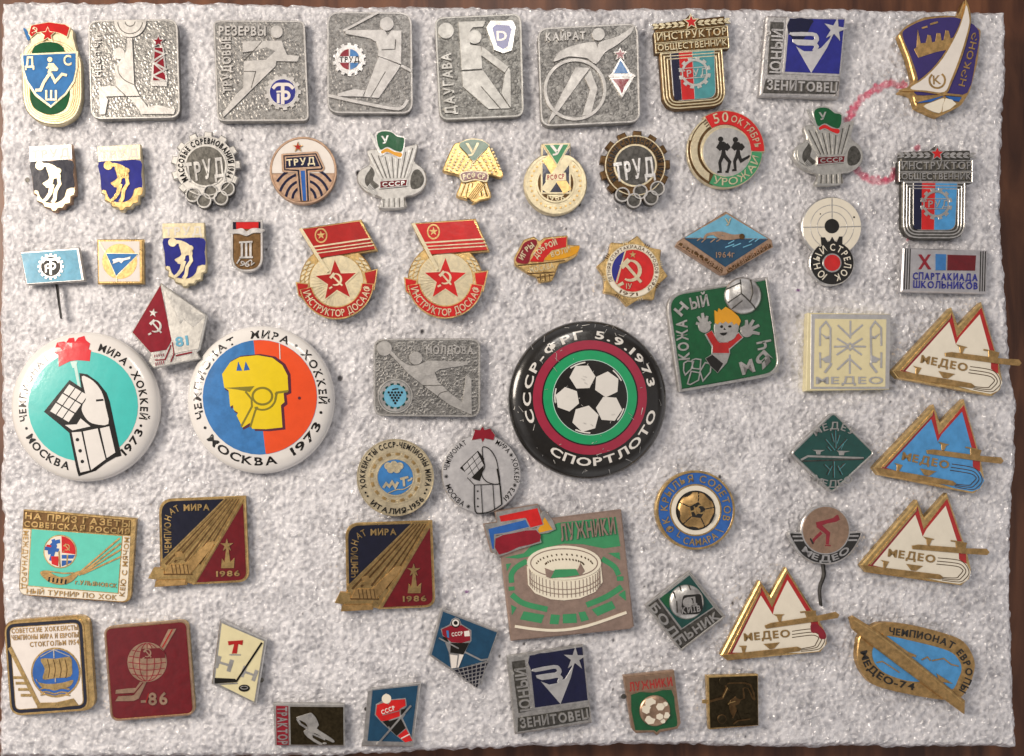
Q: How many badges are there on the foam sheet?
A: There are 62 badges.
